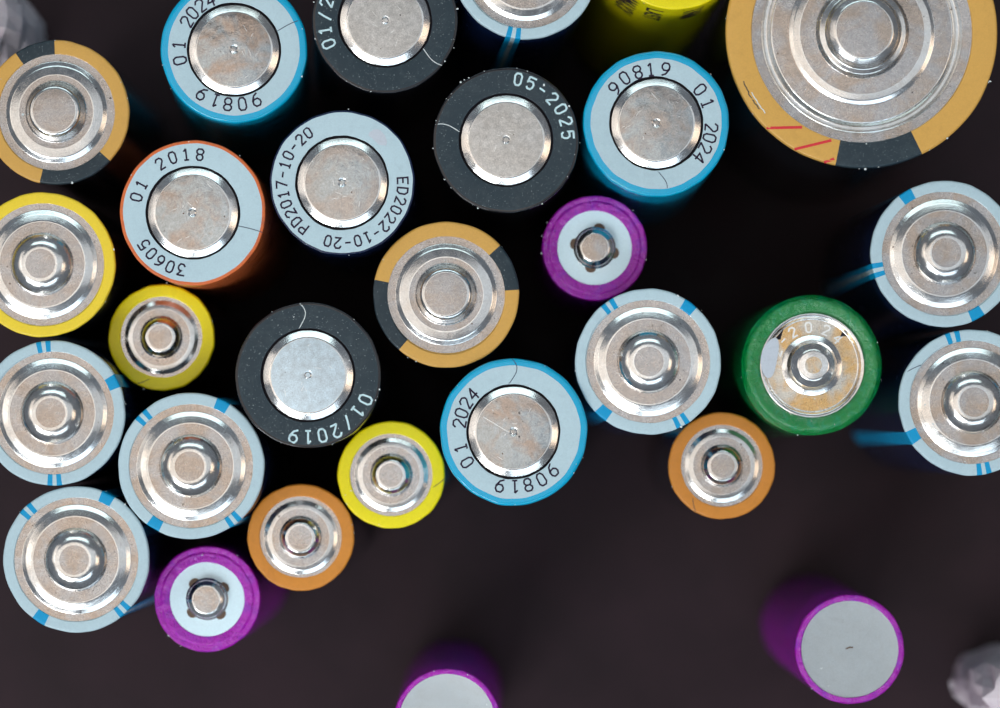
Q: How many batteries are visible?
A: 29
